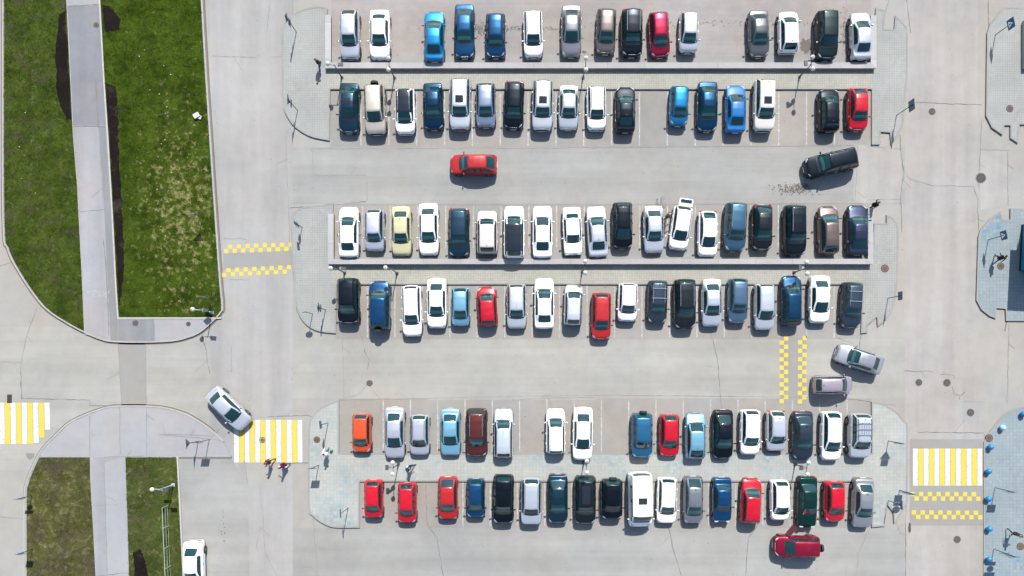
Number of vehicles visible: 112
